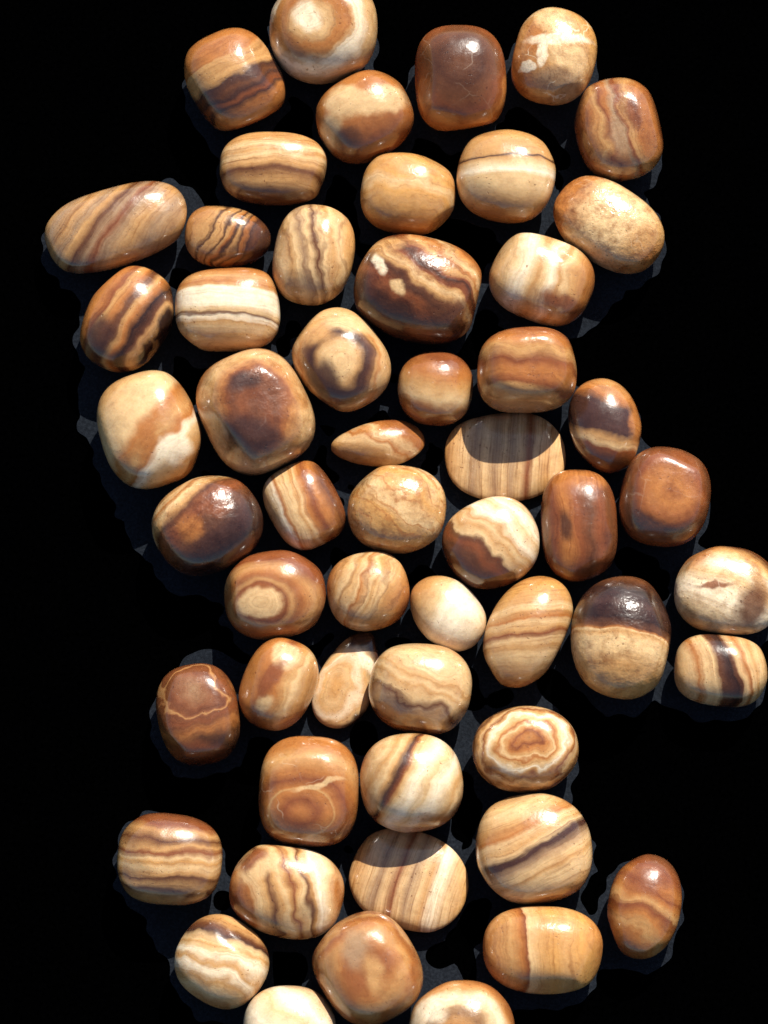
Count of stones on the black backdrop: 55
